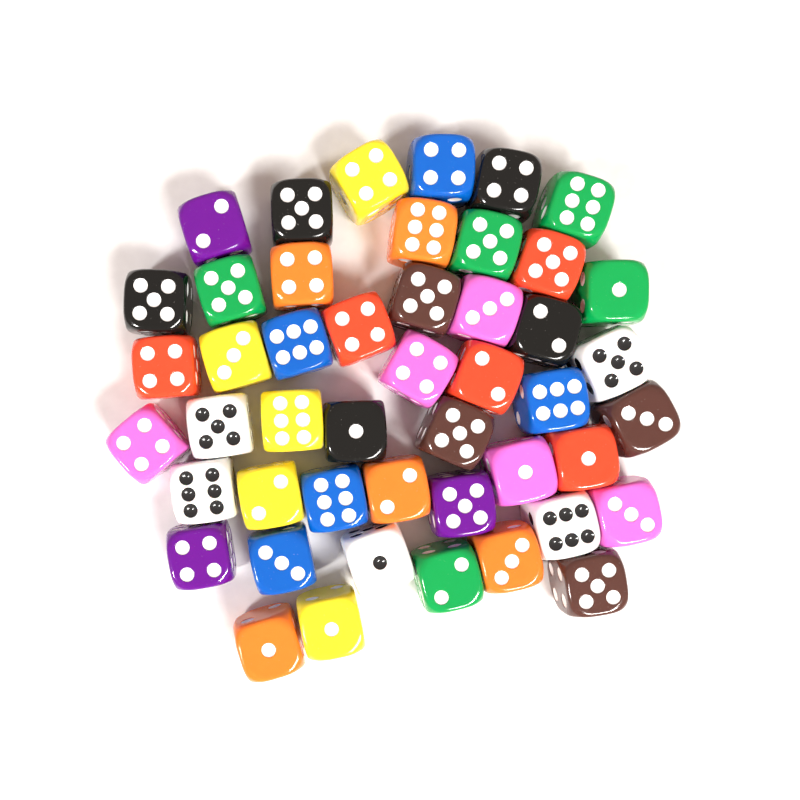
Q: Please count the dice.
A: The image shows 47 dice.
